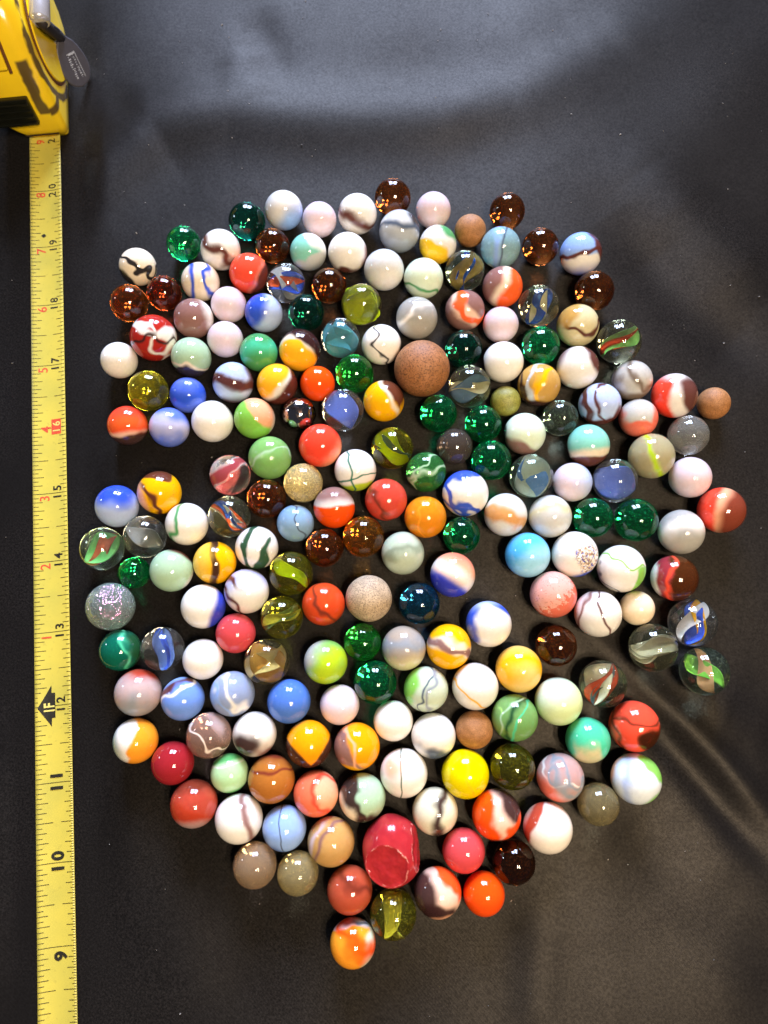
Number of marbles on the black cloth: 200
